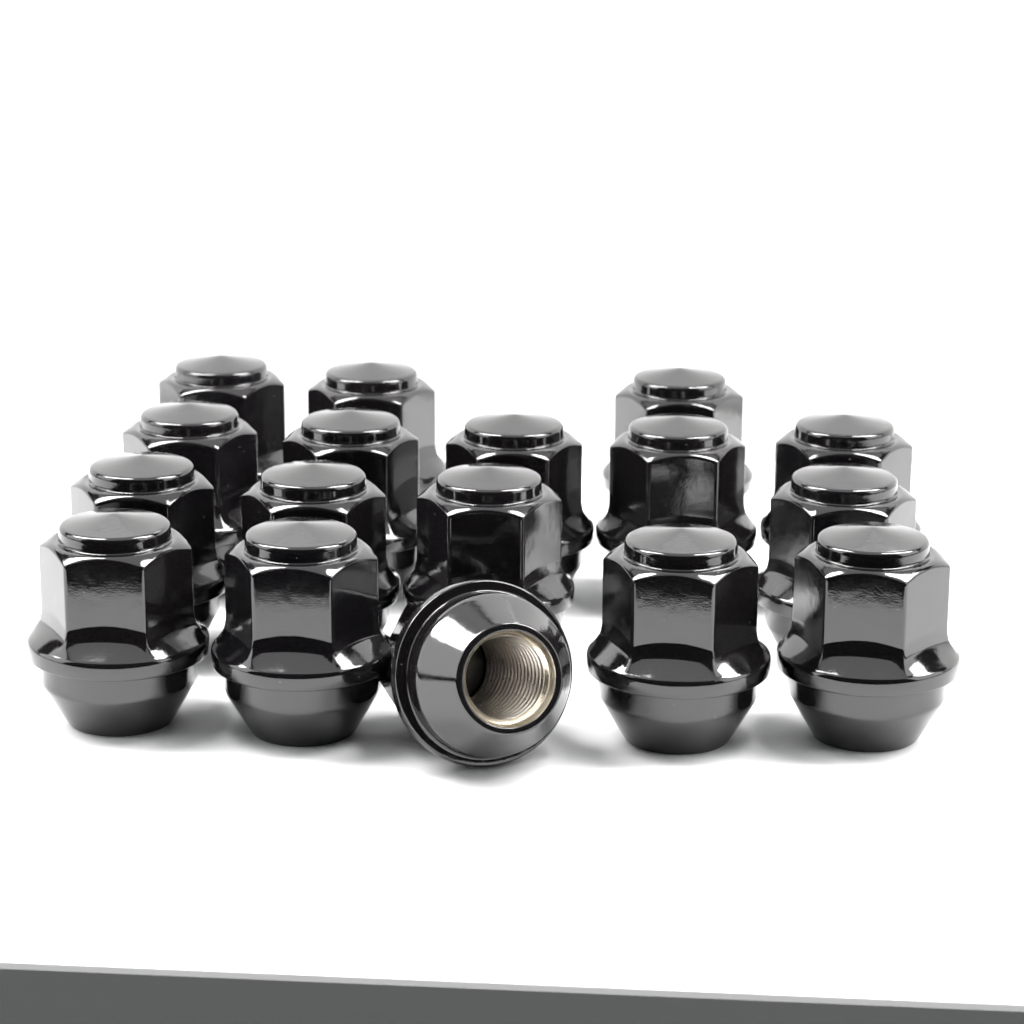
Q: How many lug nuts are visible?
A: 17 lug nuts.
